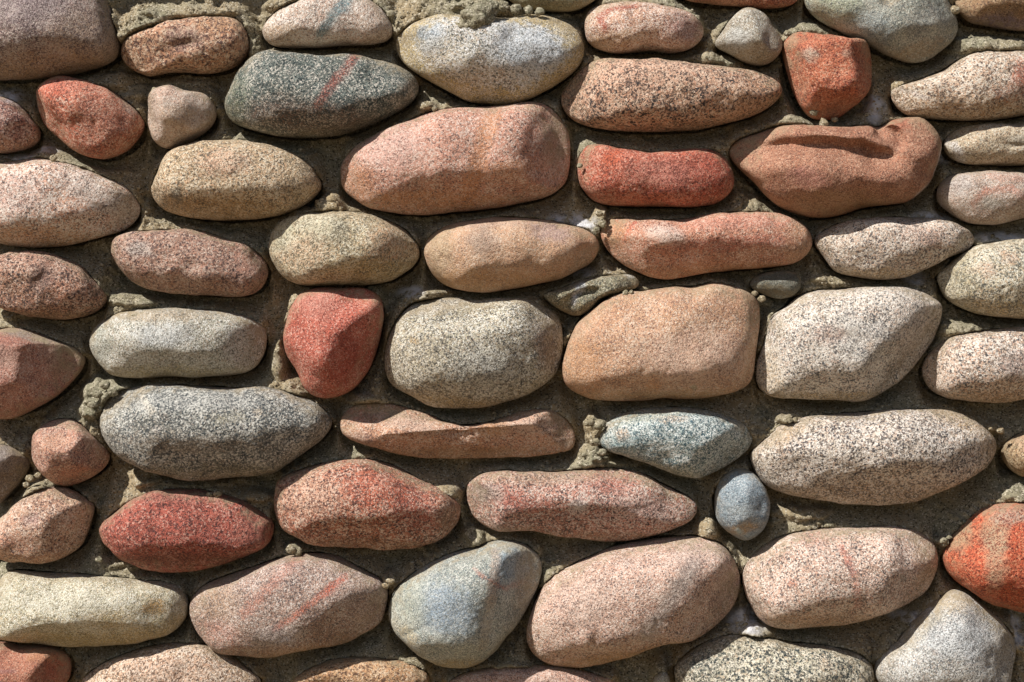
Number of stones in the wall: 65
